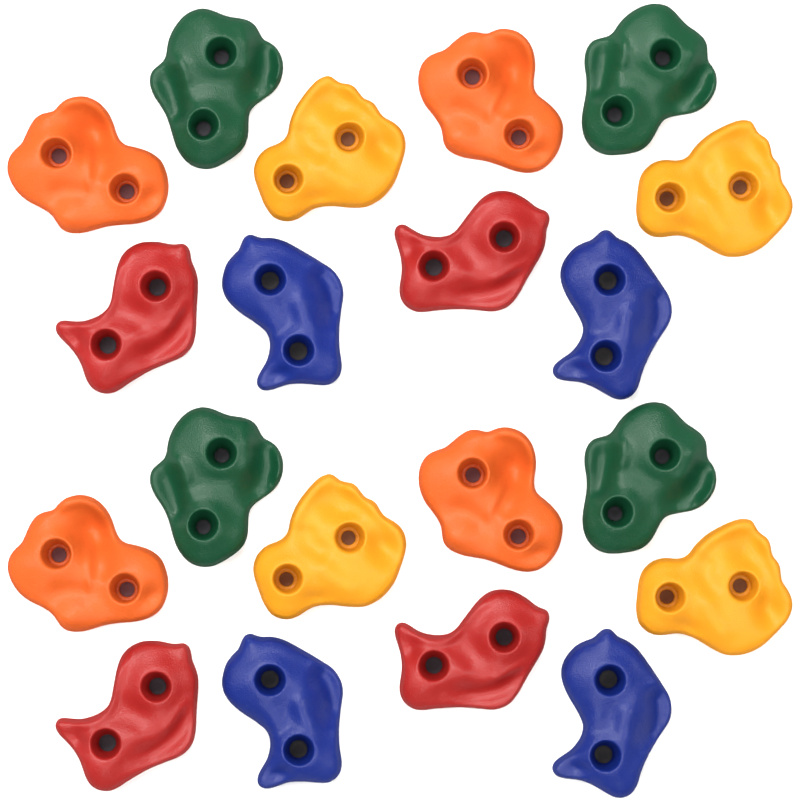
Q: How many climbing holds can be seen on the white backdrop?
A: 20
